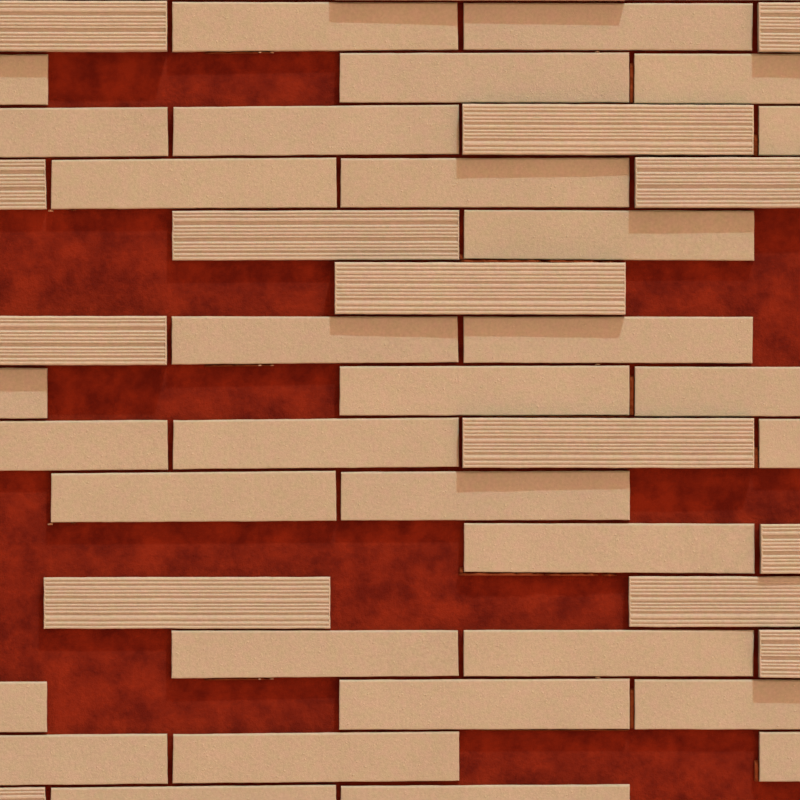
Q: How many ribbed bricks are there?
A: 14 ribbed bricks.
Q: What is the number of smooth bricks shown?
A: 32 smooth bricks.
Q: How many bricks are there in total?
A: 46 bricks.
